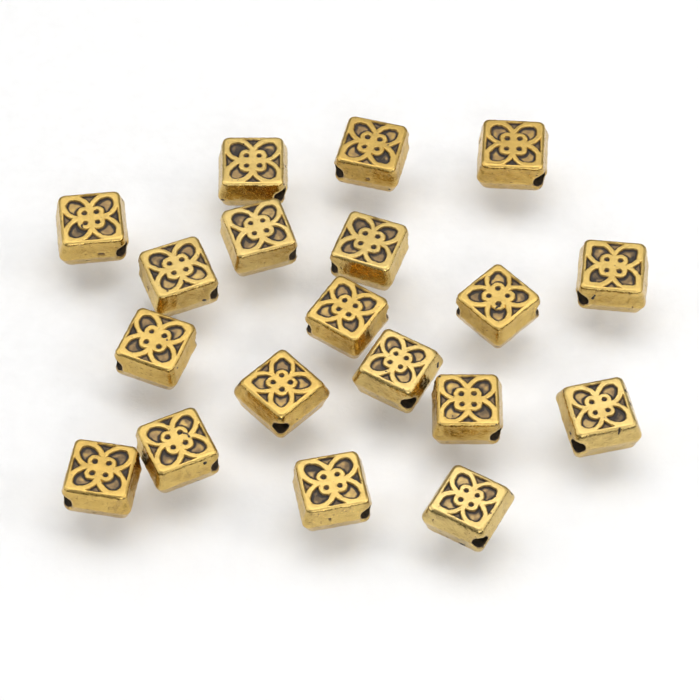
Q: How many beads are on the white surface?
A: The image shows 19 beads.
